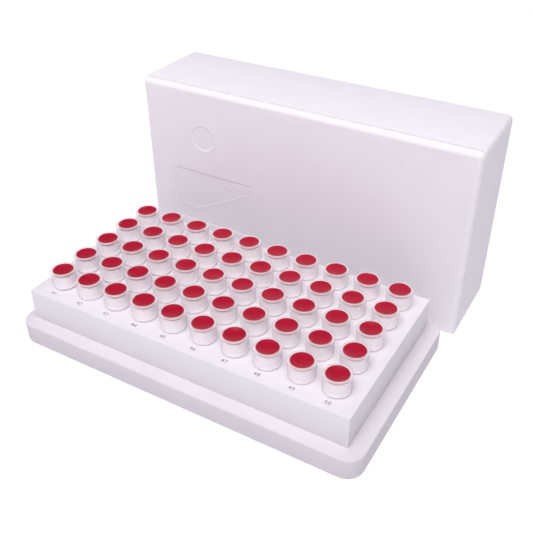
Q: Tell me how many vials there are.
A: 50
